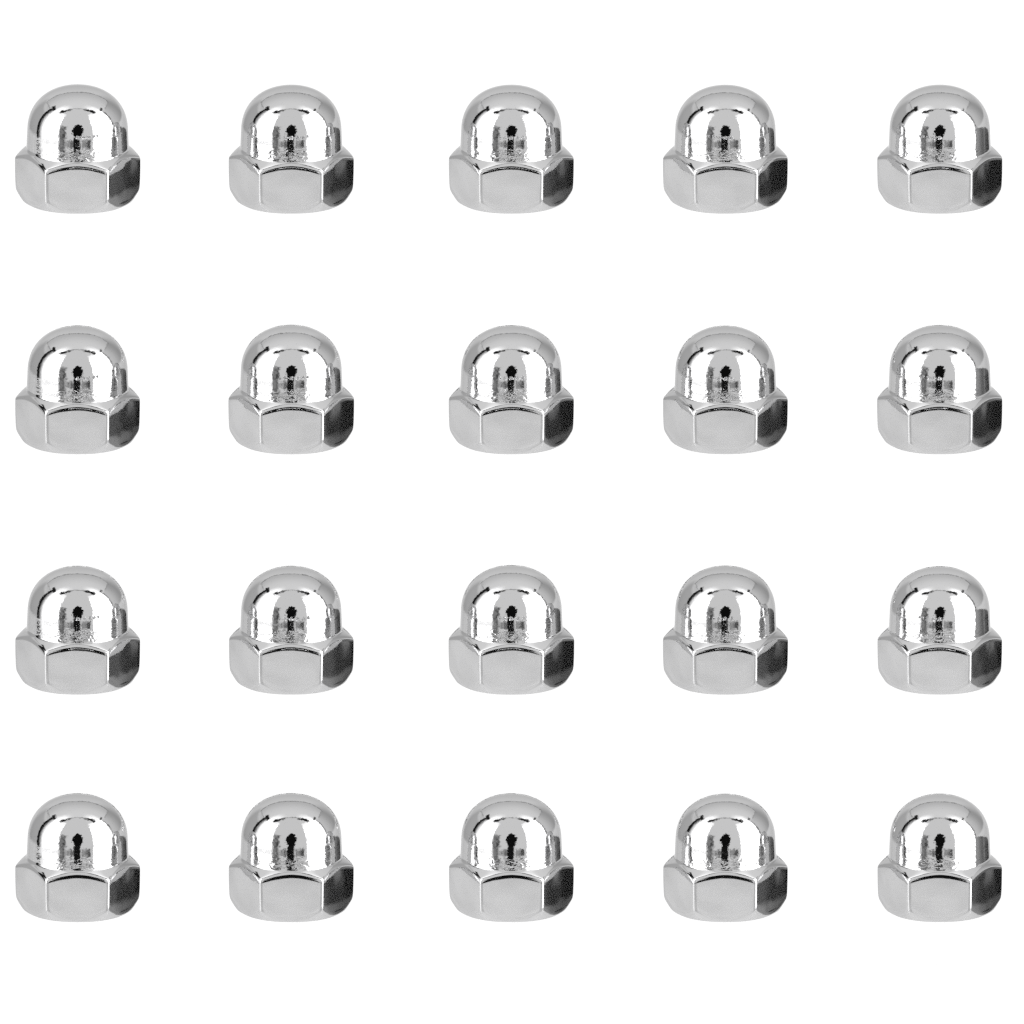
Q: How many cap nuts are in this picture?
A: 20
